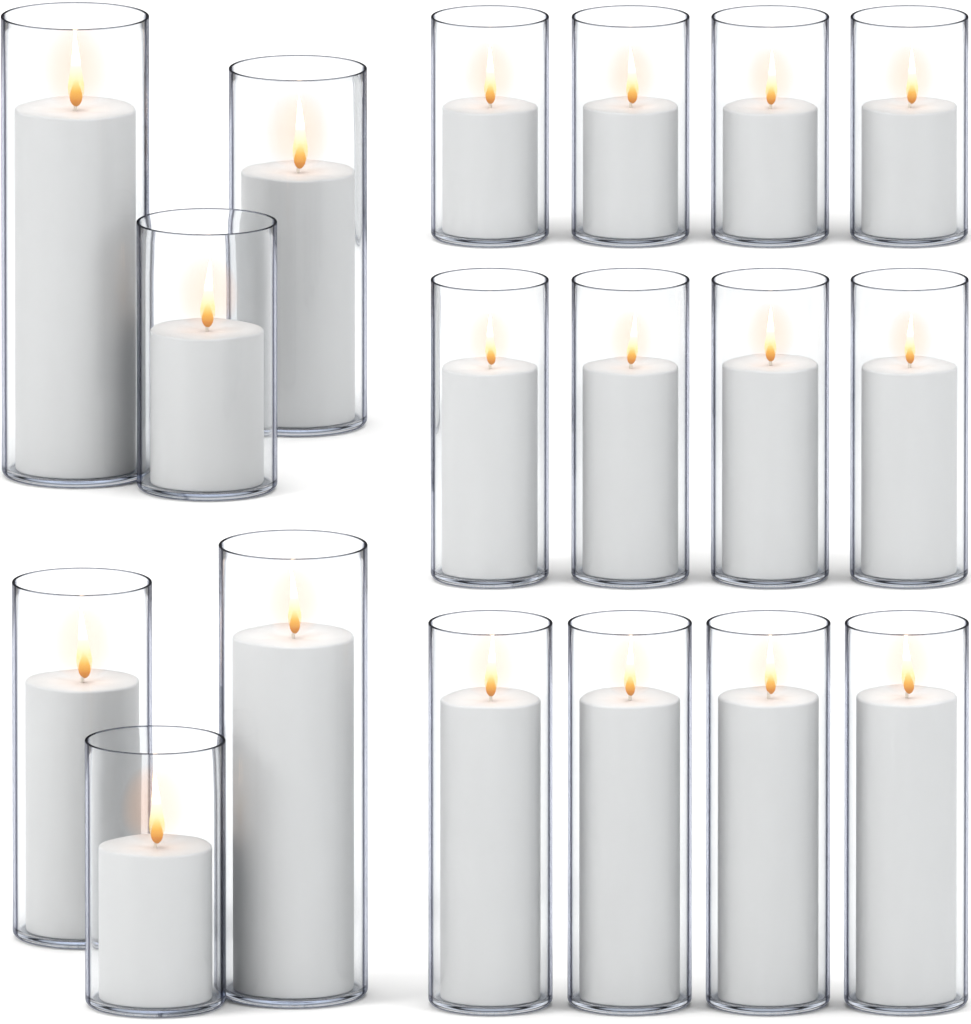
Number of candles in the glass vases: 18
